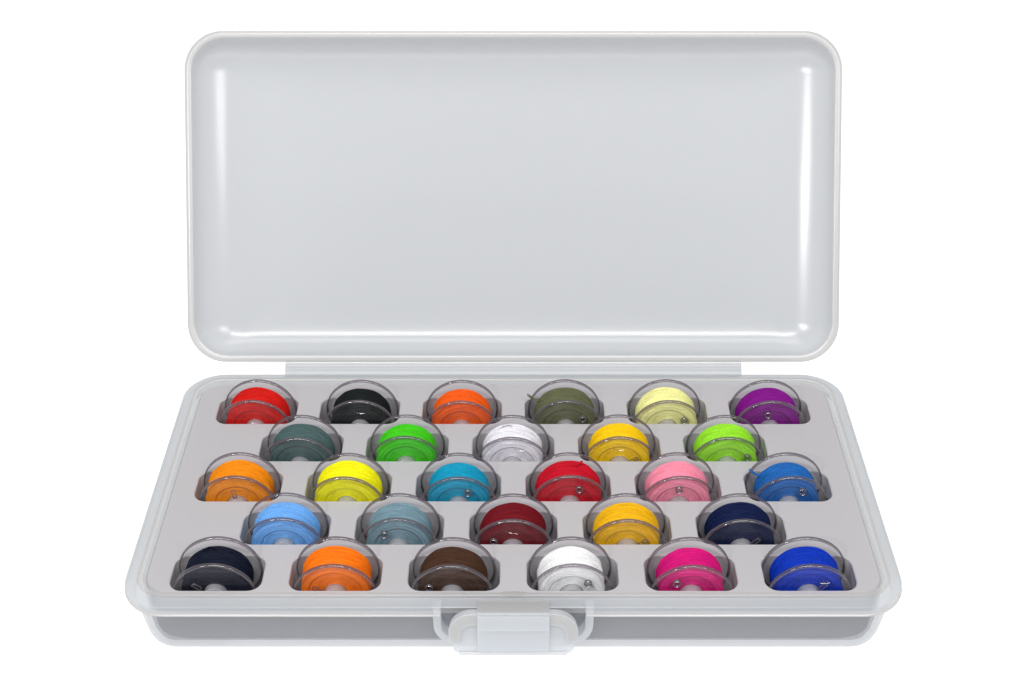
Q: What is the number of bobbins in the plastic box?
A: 28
